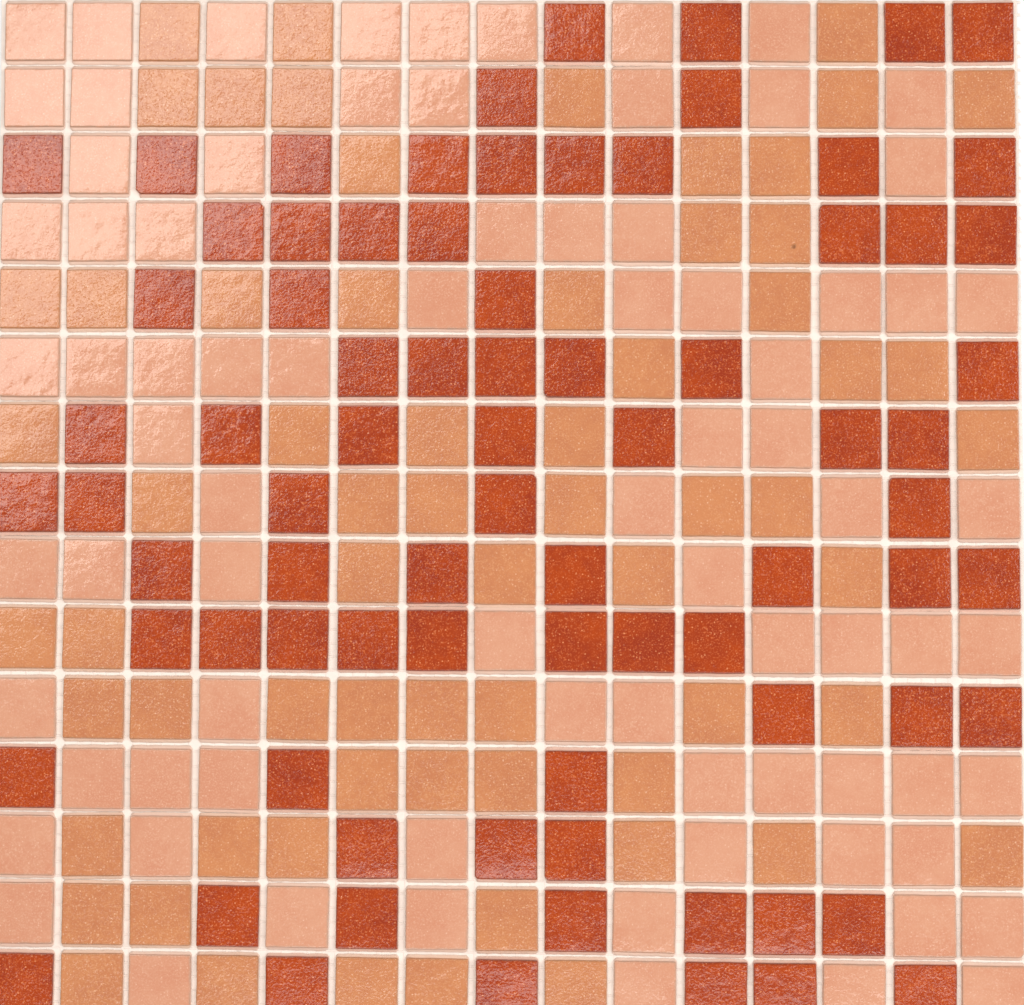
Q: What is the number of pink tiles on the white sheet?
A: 80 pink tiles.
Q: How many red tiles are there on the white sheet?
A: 79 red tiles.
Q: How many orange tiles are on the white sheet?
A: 66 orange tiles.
